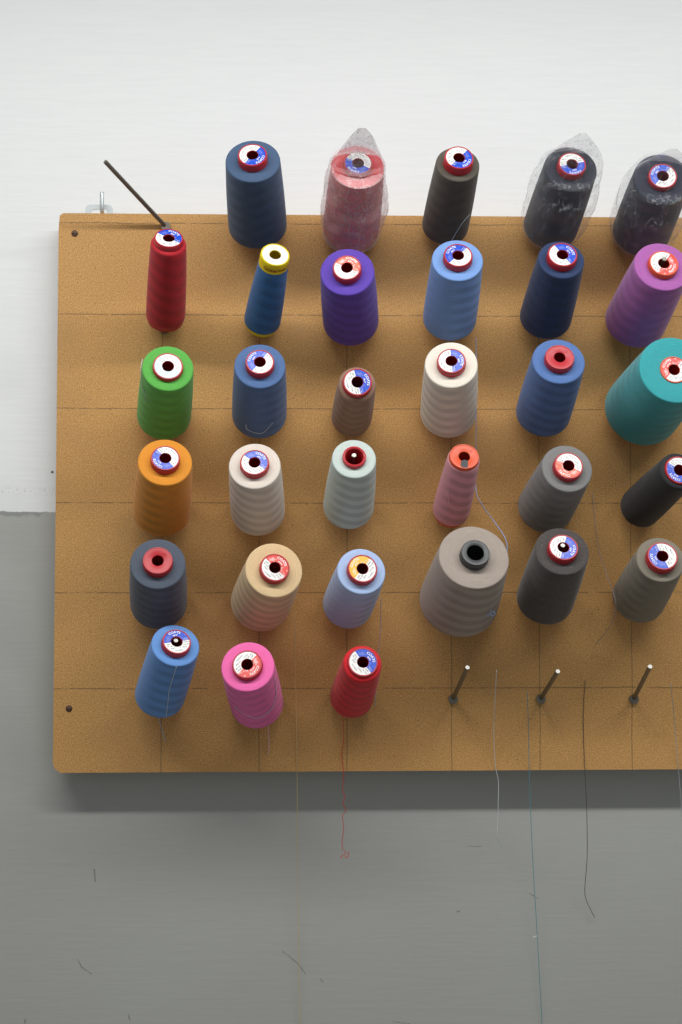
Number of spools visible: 32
